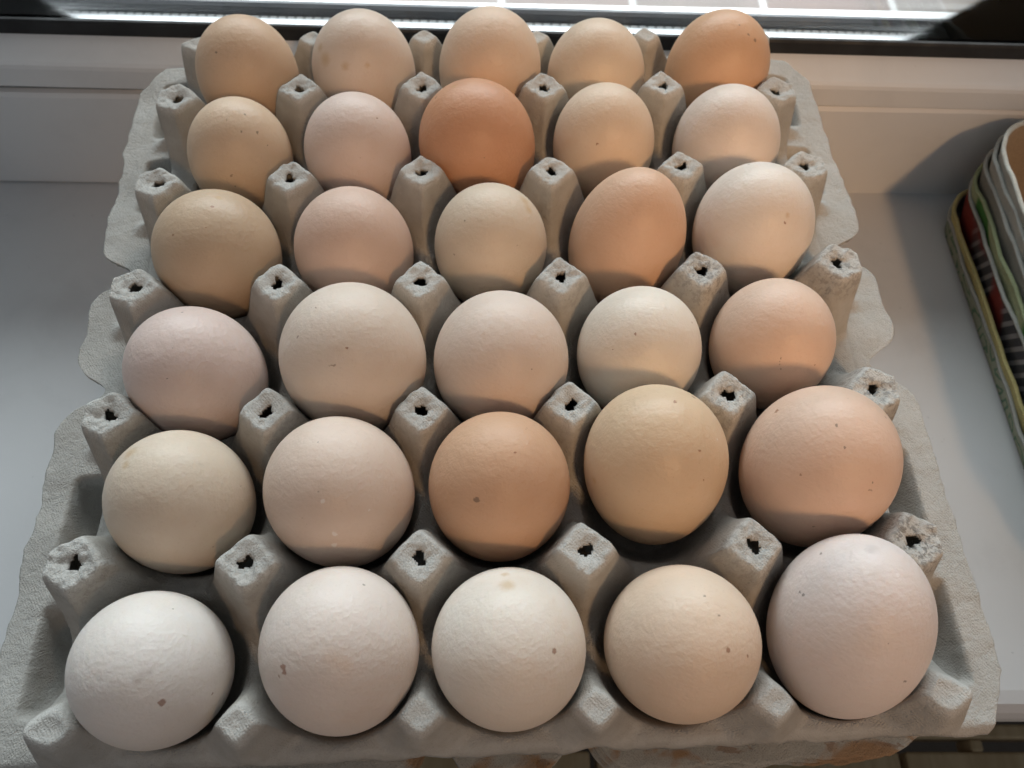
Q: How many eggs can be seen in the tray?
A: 30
